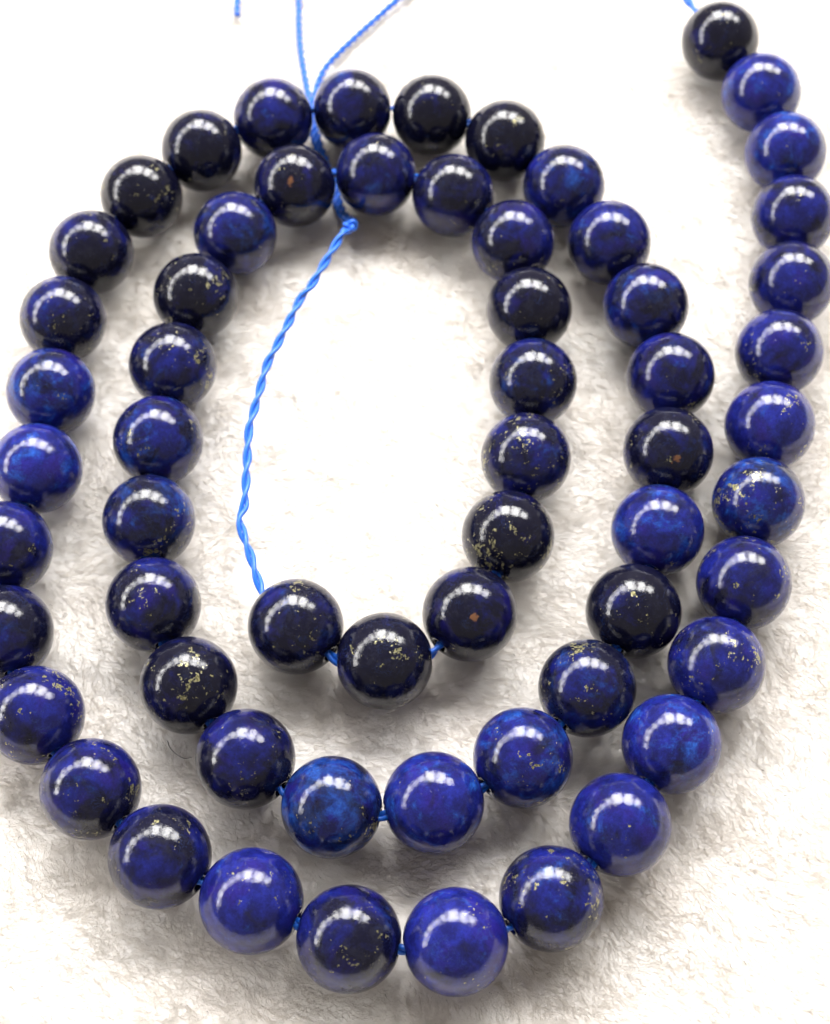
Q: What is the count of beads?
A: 61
